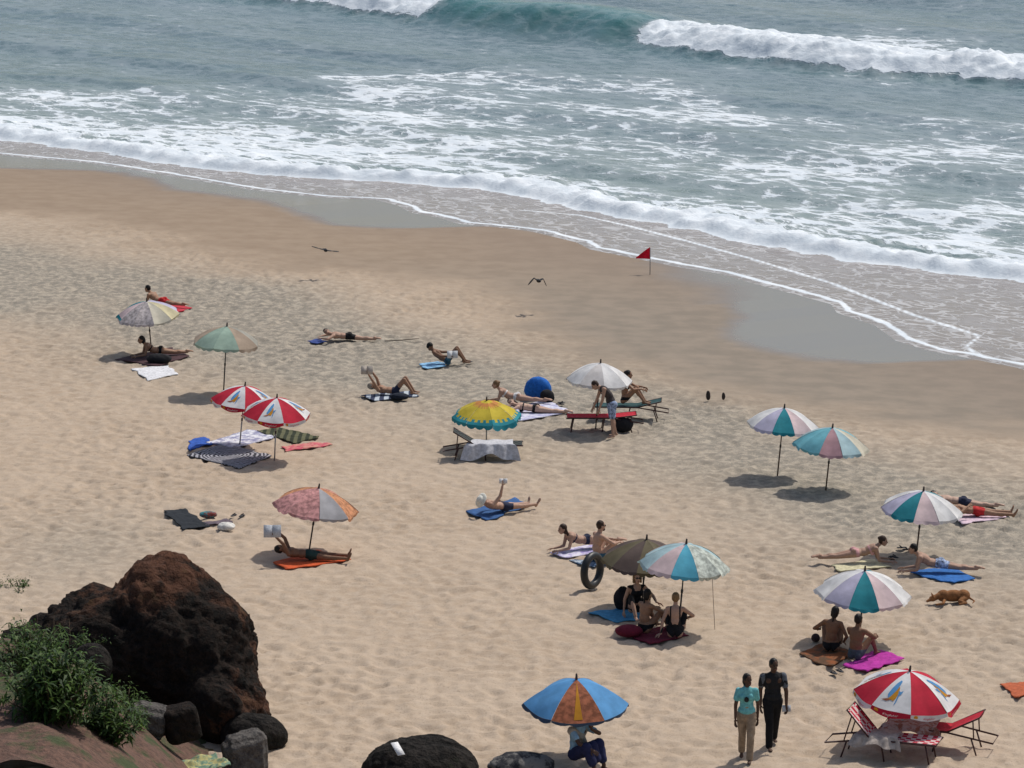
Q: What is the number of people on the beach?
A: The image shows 25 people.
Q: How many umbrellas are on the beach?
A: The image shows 15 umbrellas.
